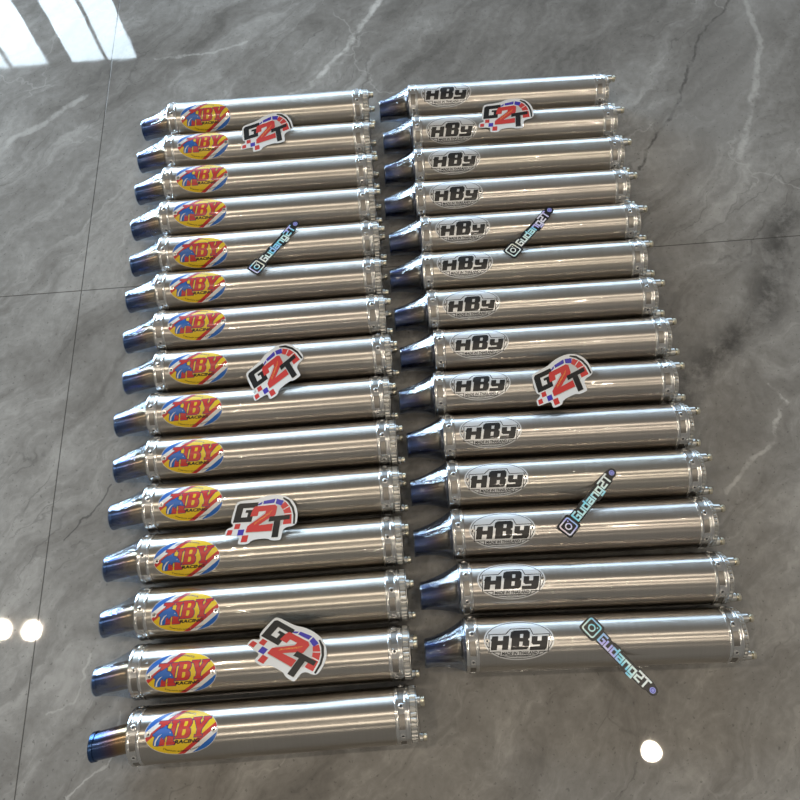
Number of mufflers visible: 29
